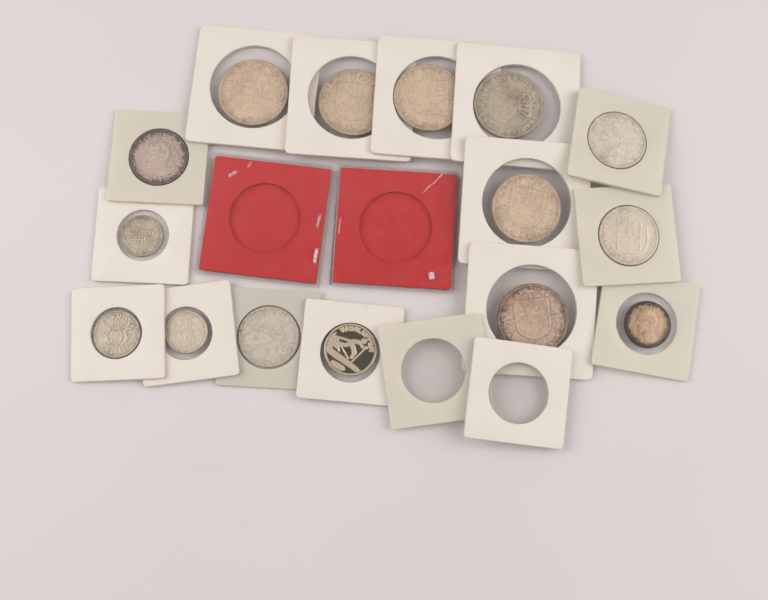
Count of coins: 15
